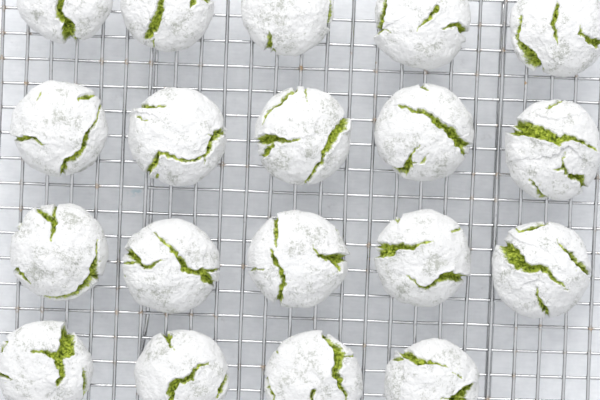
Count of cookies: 19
